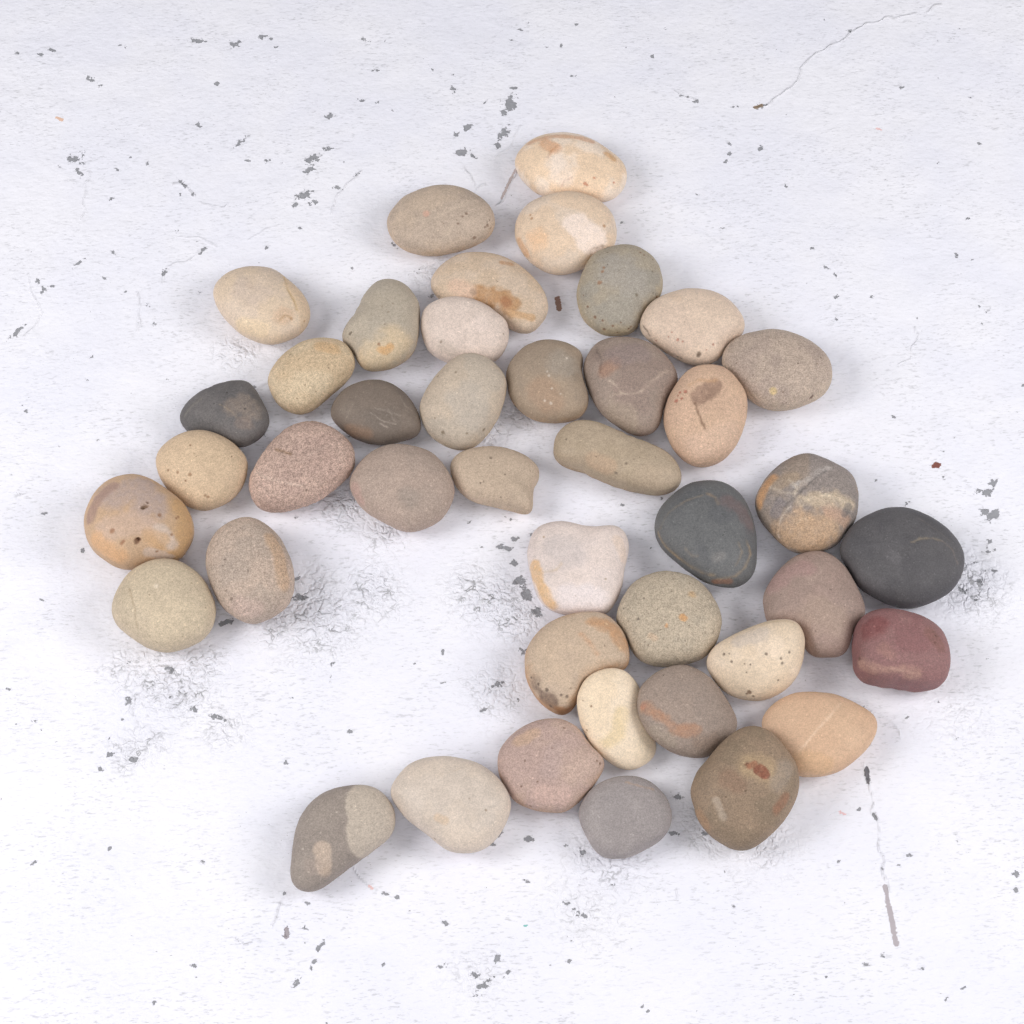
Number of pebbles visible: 42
